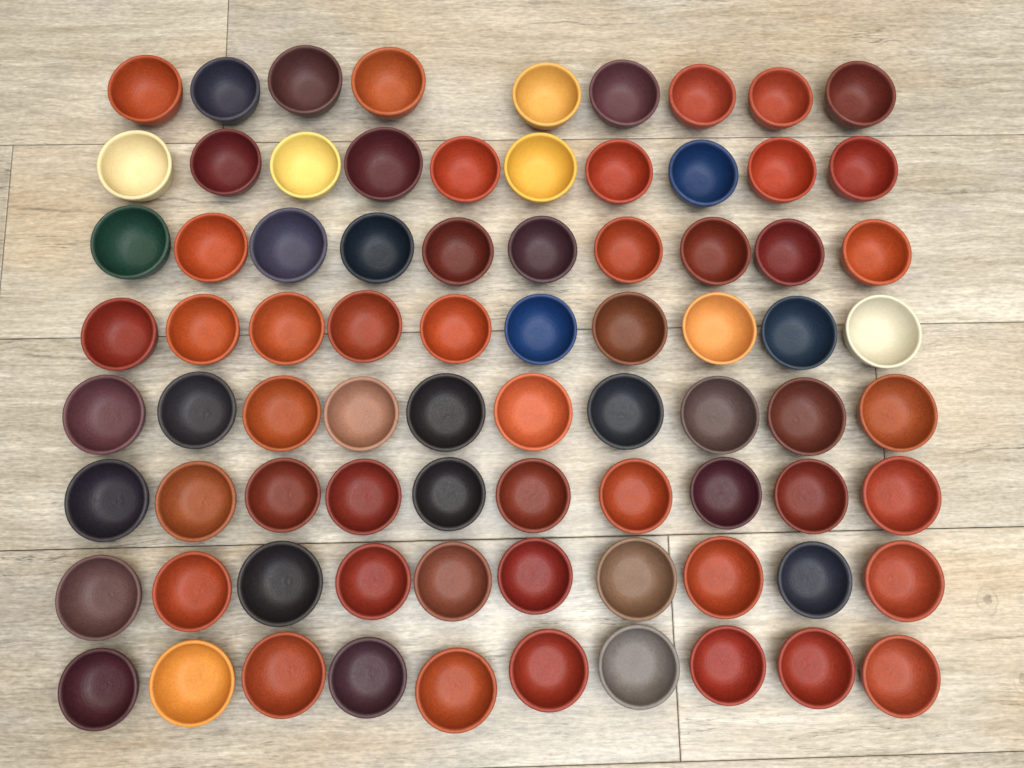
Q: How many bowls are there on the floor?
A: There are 79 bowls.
